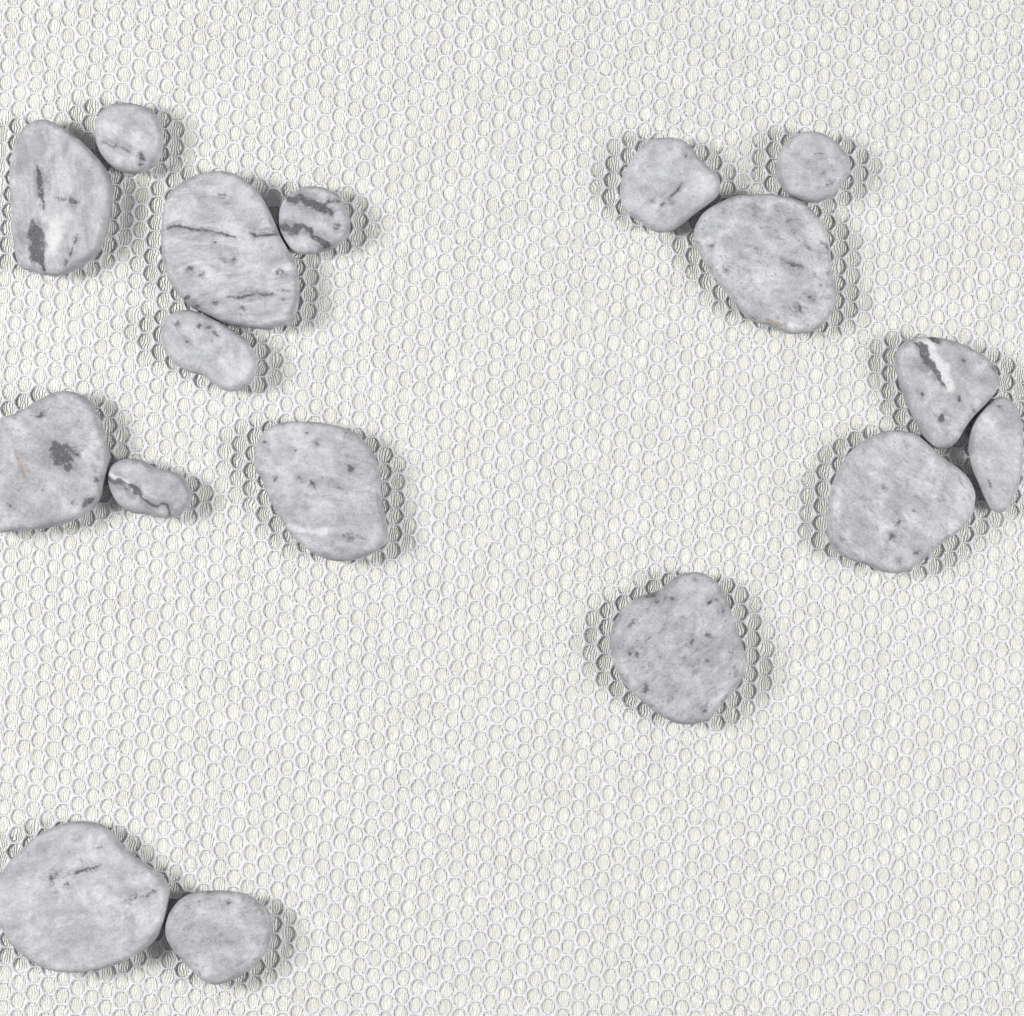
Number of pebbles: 17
